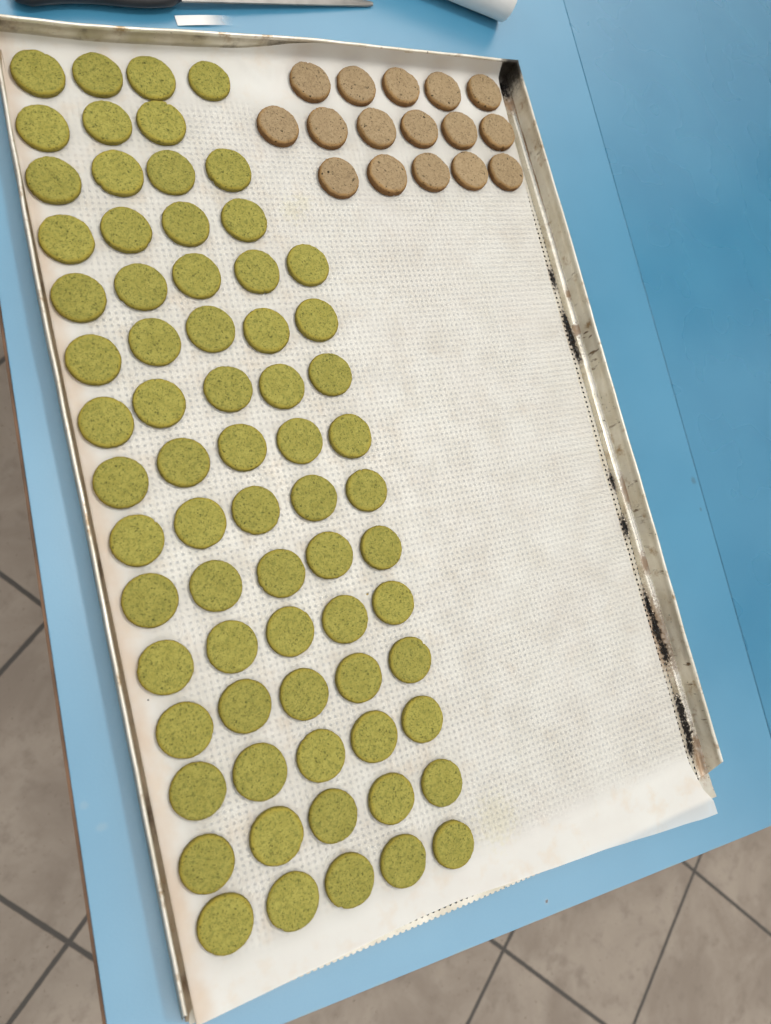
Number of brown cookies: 16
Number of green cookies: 70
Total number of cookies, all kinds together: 86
